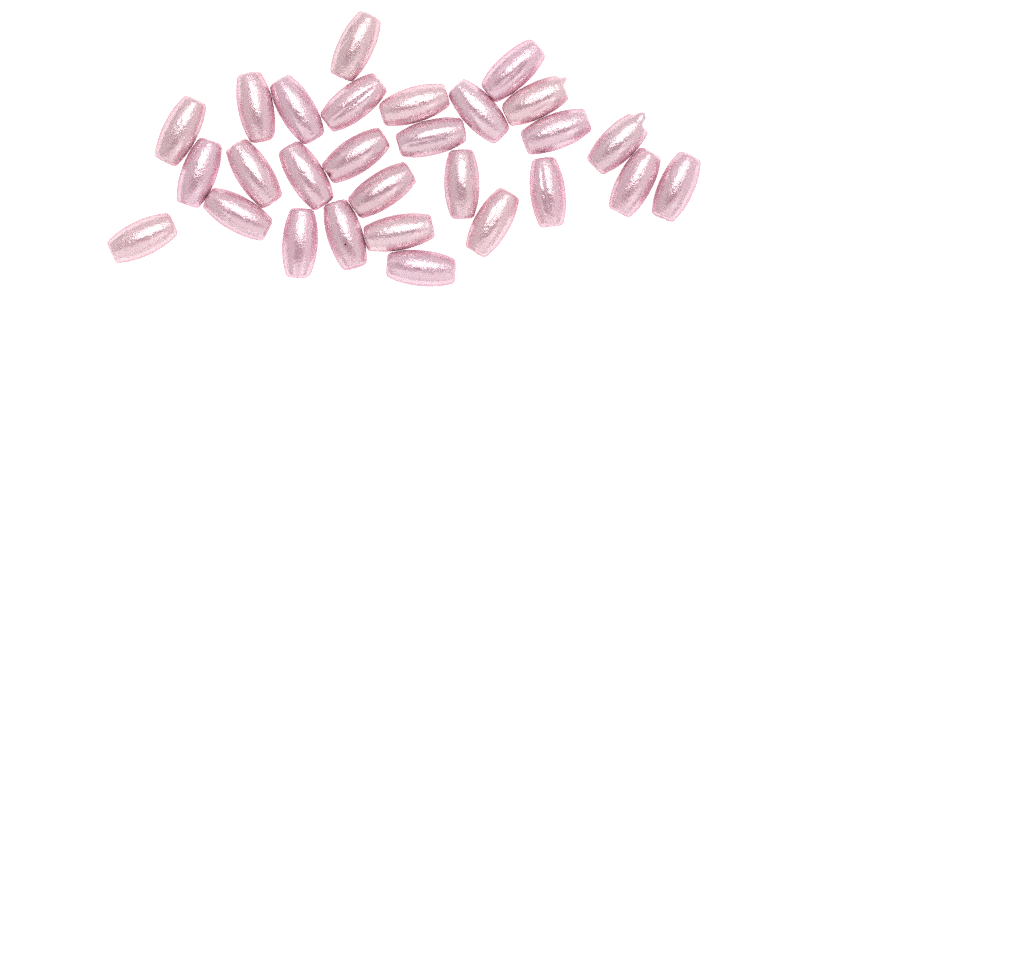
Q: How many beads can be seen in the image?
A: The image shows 28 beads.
